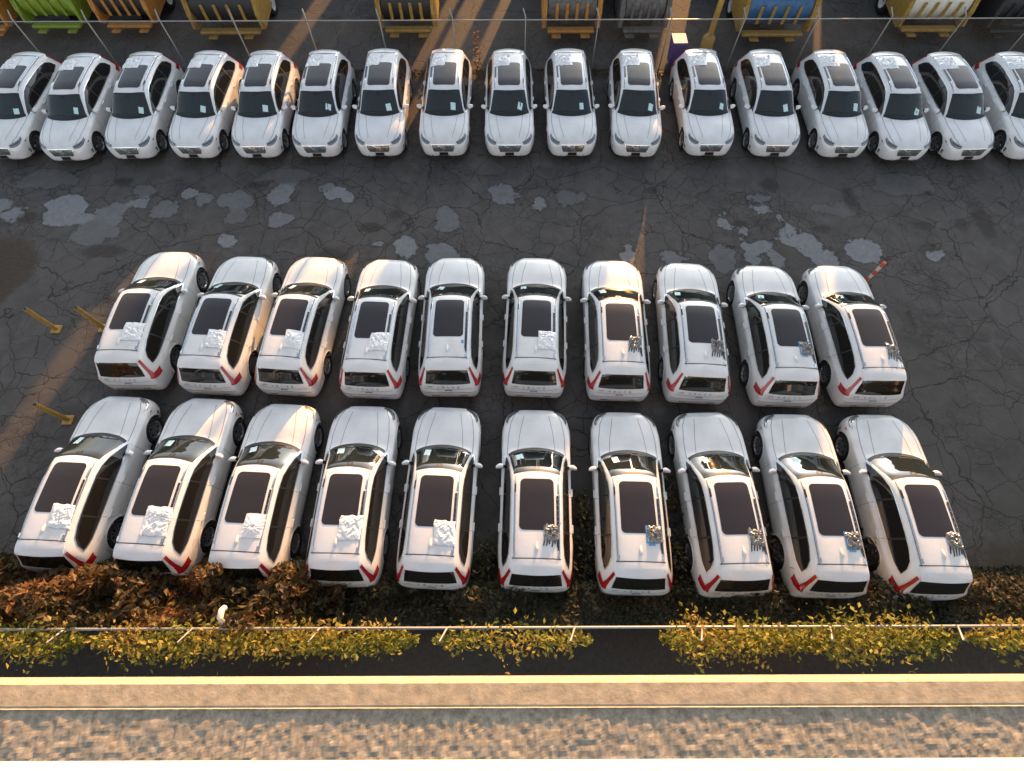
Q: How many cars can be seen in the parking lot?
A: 37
